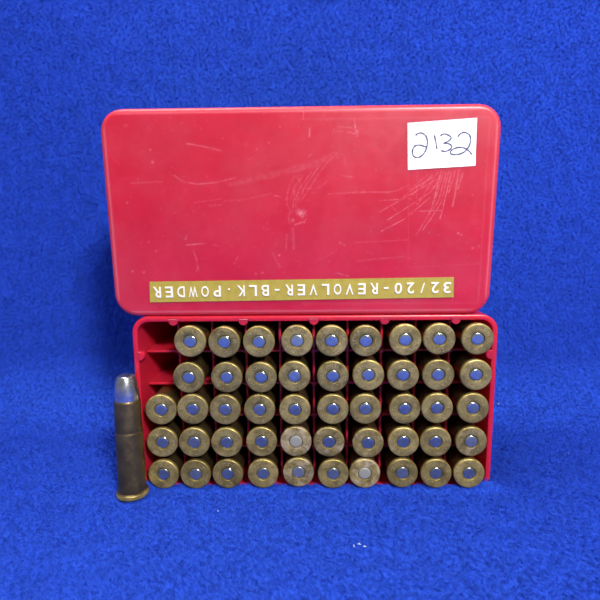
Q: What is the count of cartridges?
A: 49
